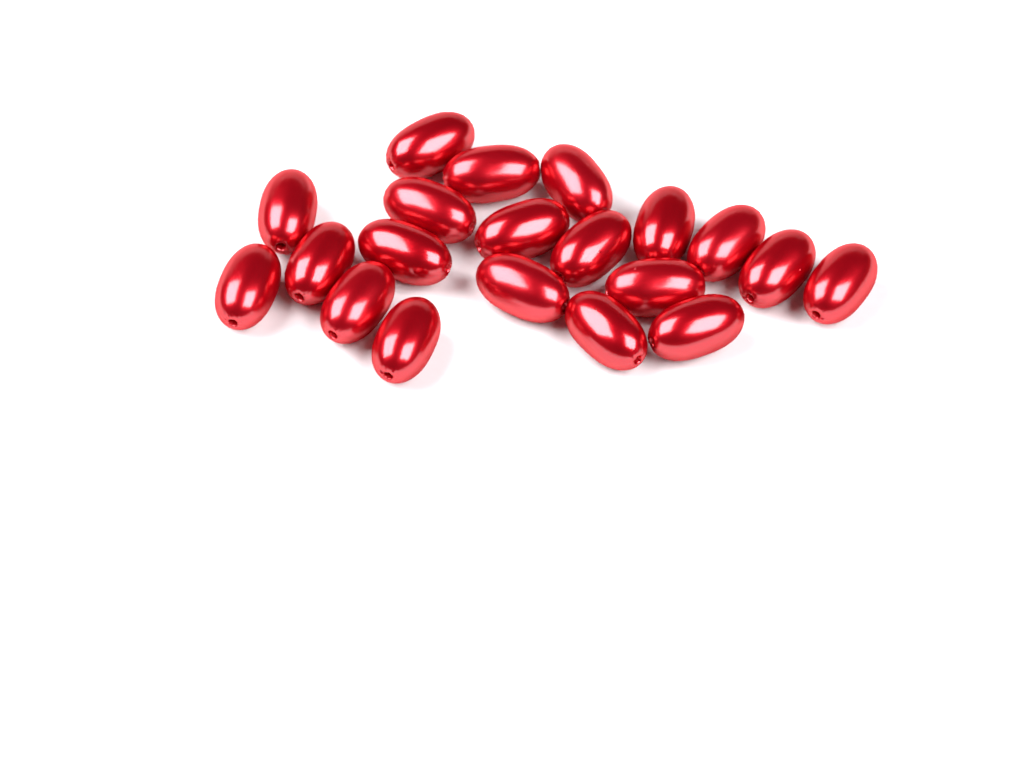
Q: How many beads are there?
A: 20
